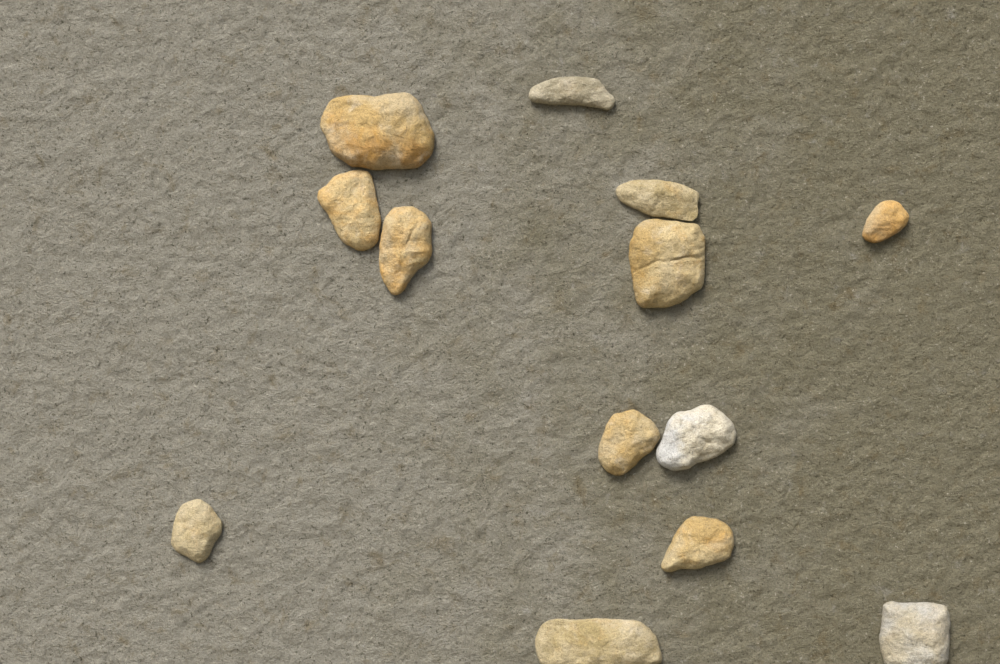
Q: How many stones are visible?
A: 13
